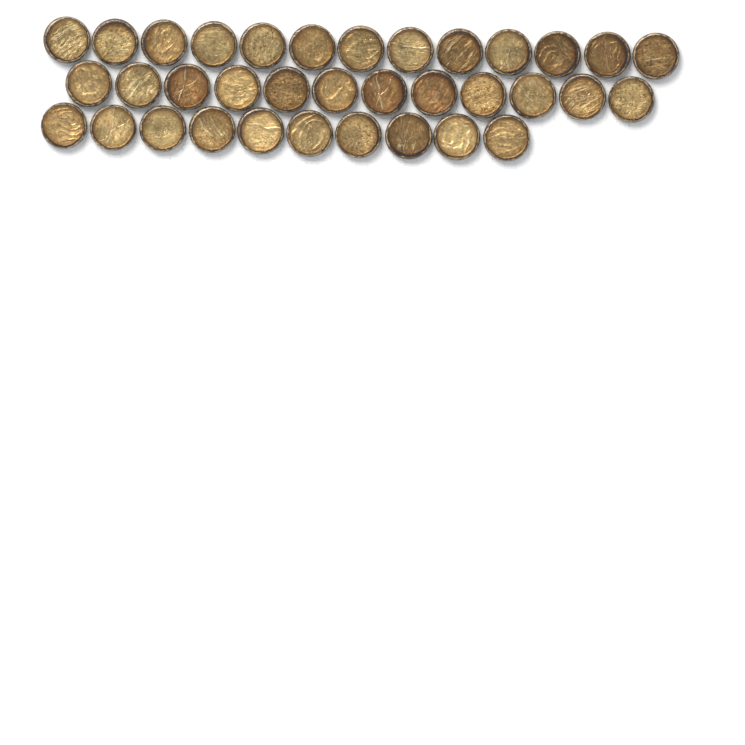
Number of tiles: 35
